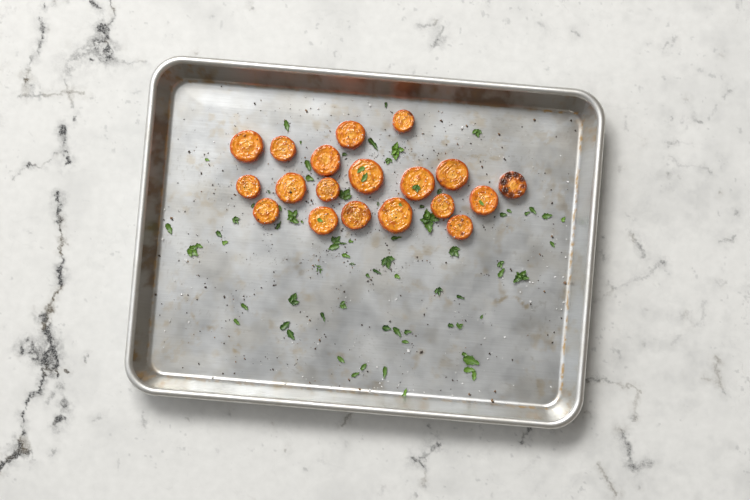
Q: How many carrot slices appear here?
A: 19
